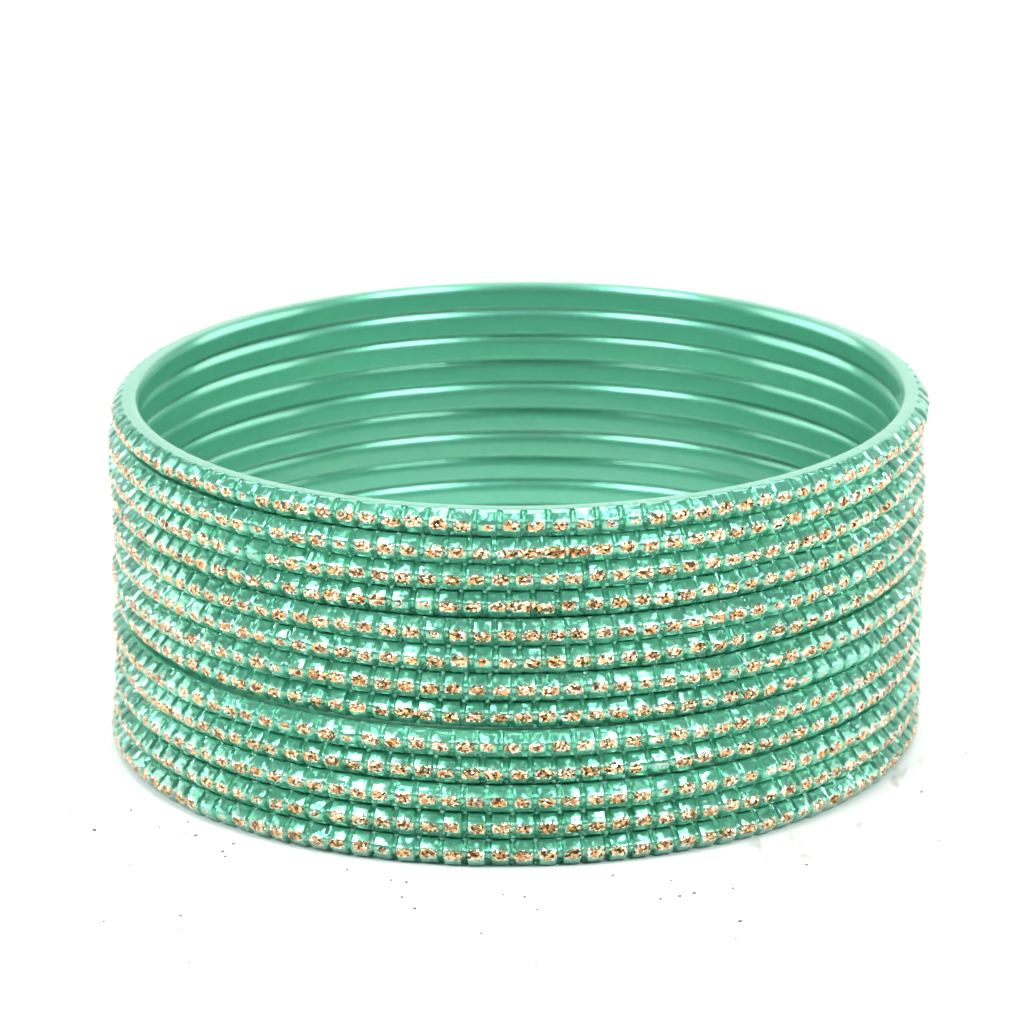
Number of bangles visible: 13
